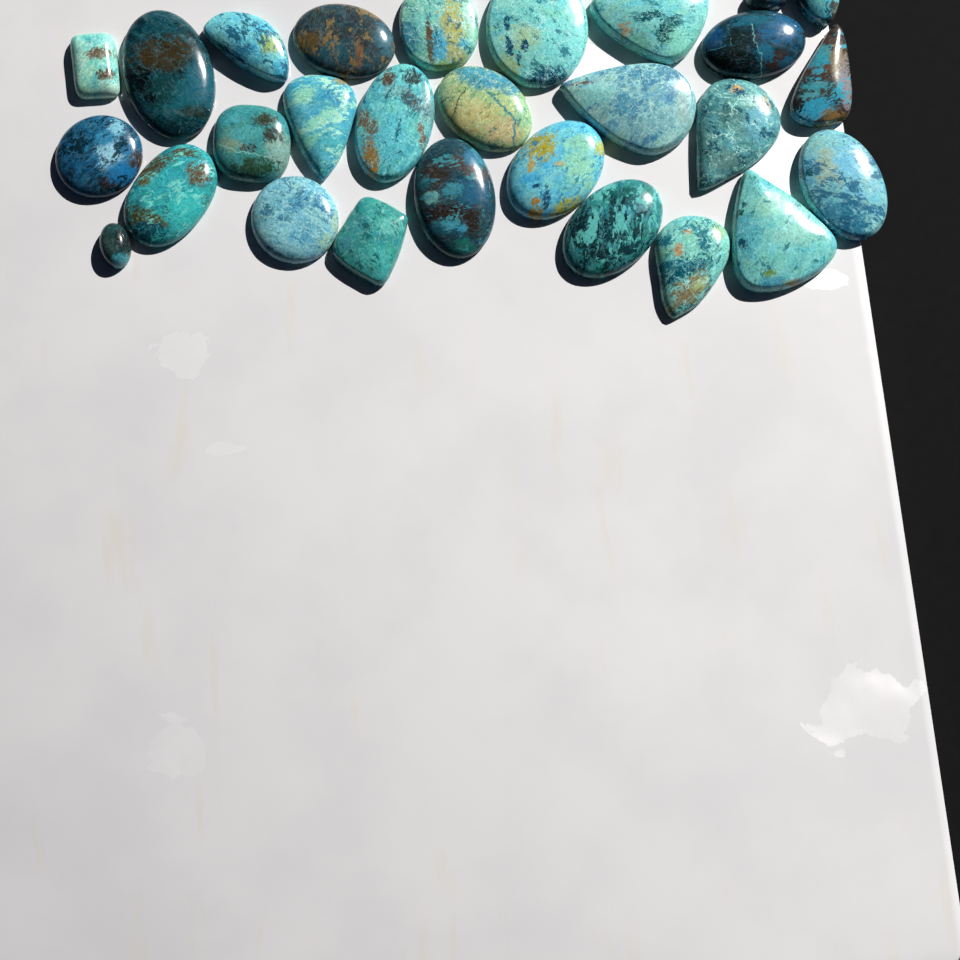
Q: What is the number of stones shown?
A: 28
